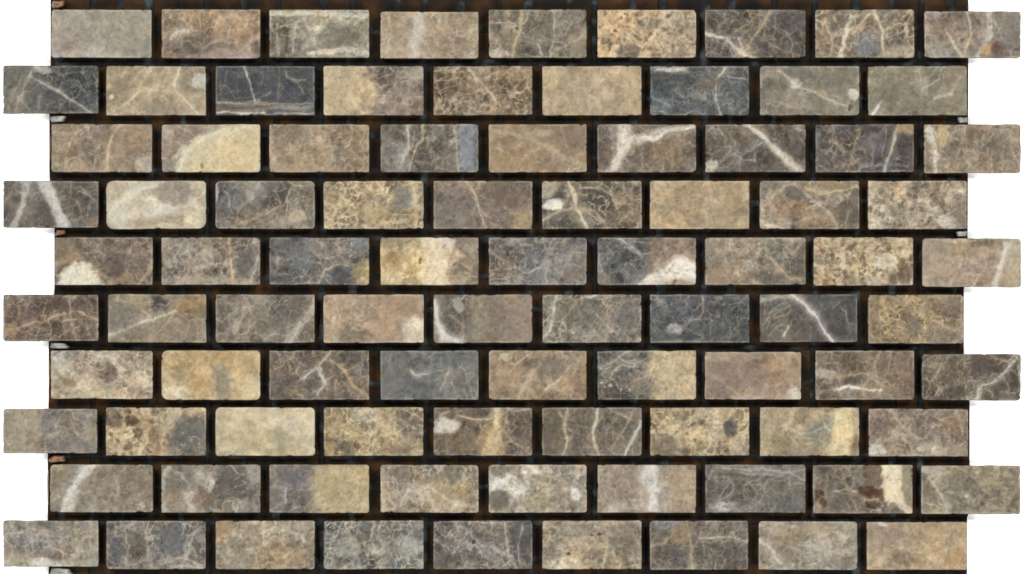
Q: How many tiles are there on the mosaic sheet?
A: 90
